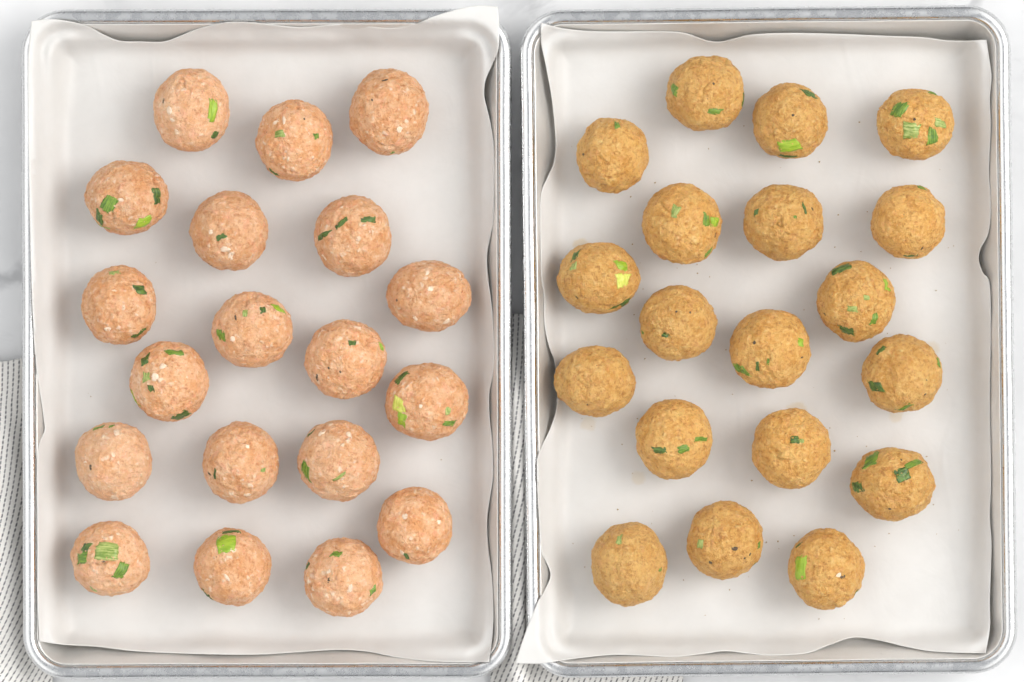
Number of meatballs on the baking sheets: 38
